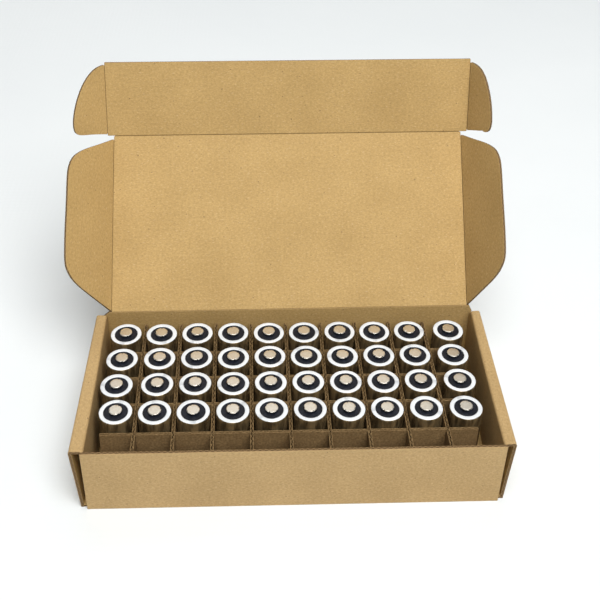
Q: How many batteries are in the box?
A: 40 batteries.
